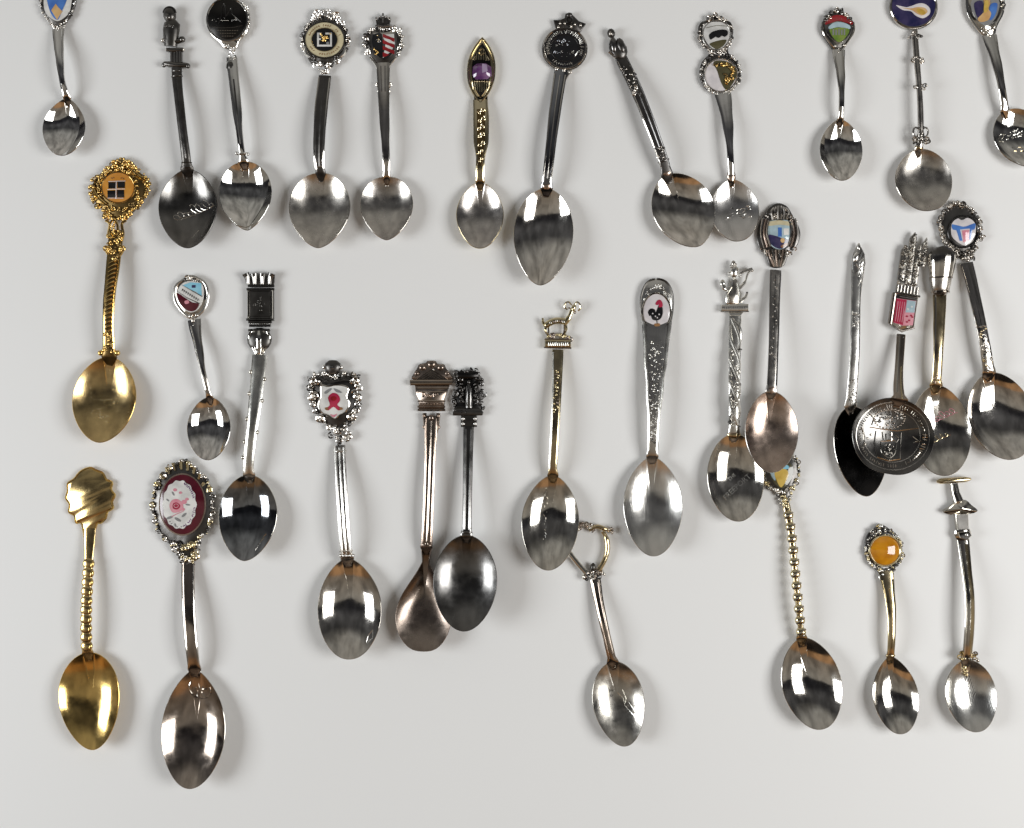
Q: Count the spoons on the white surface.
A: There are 32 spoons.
